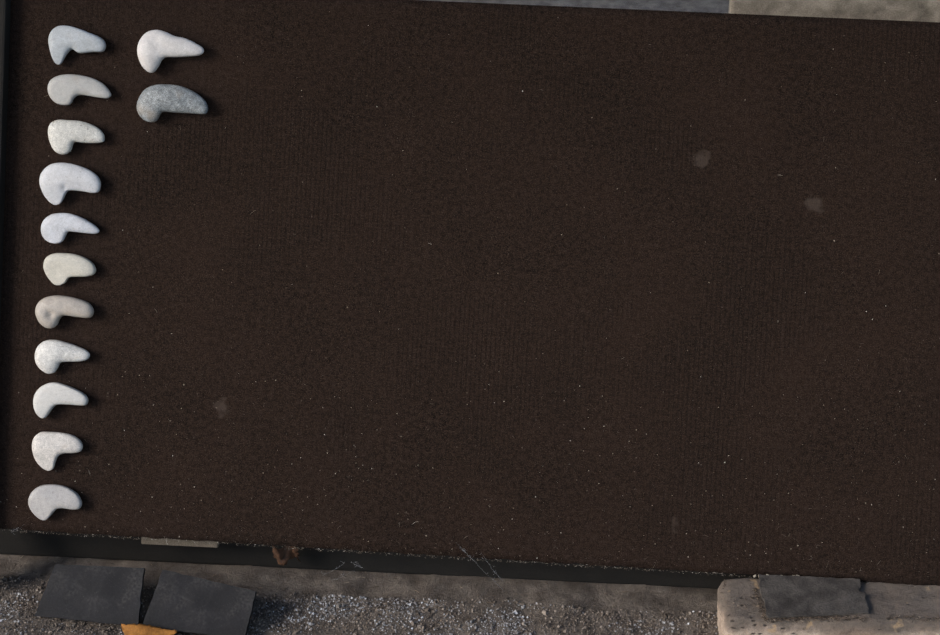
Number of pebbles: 13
